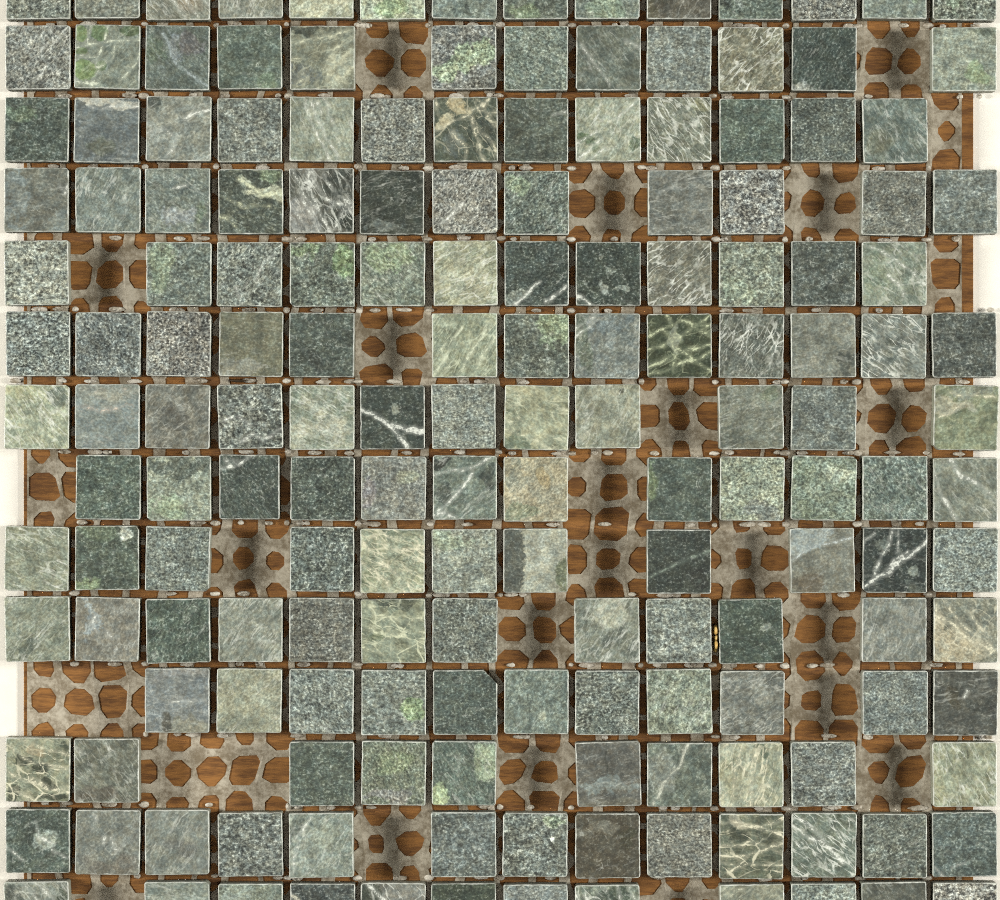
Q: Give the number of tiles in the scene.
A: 169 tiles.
